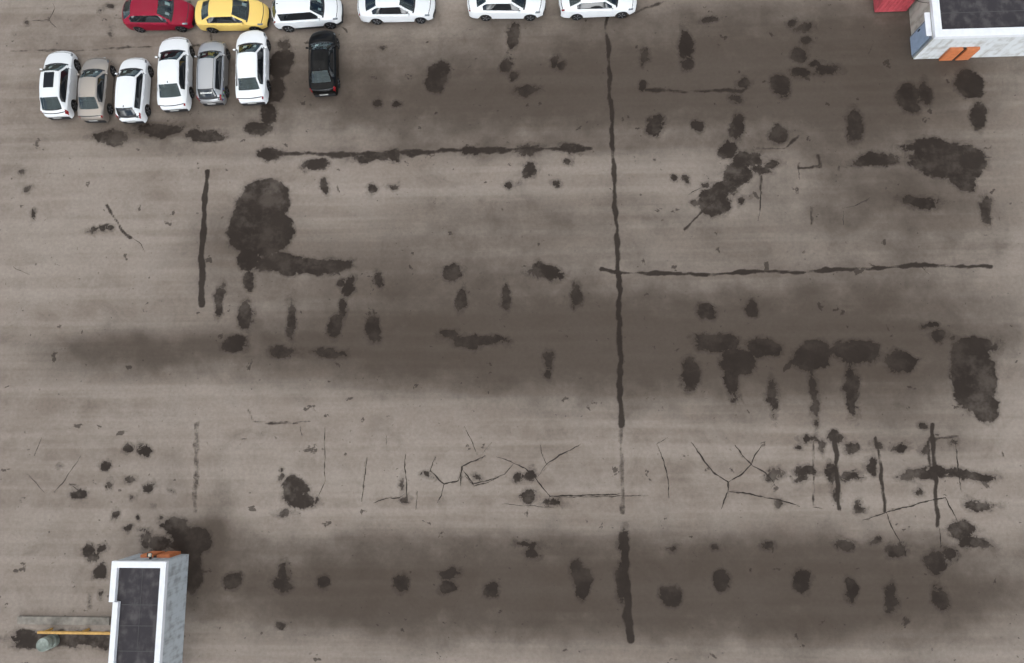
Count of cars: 13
